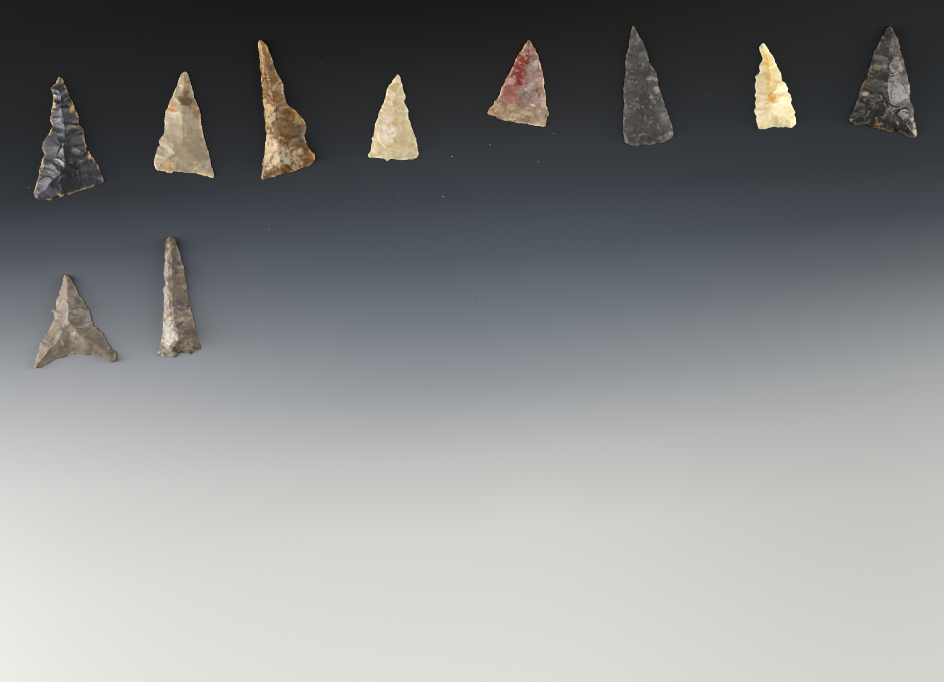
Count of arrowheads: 10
